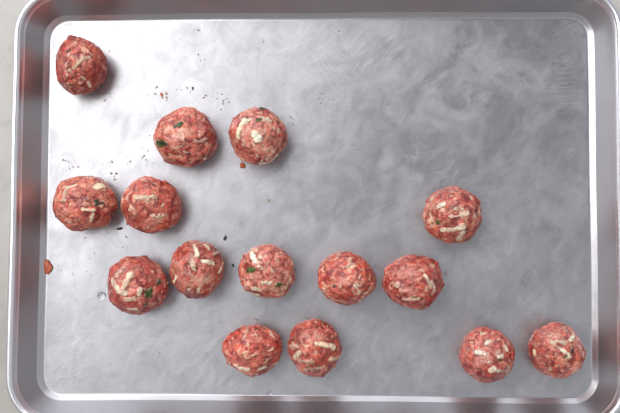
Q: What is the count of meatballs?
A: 15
